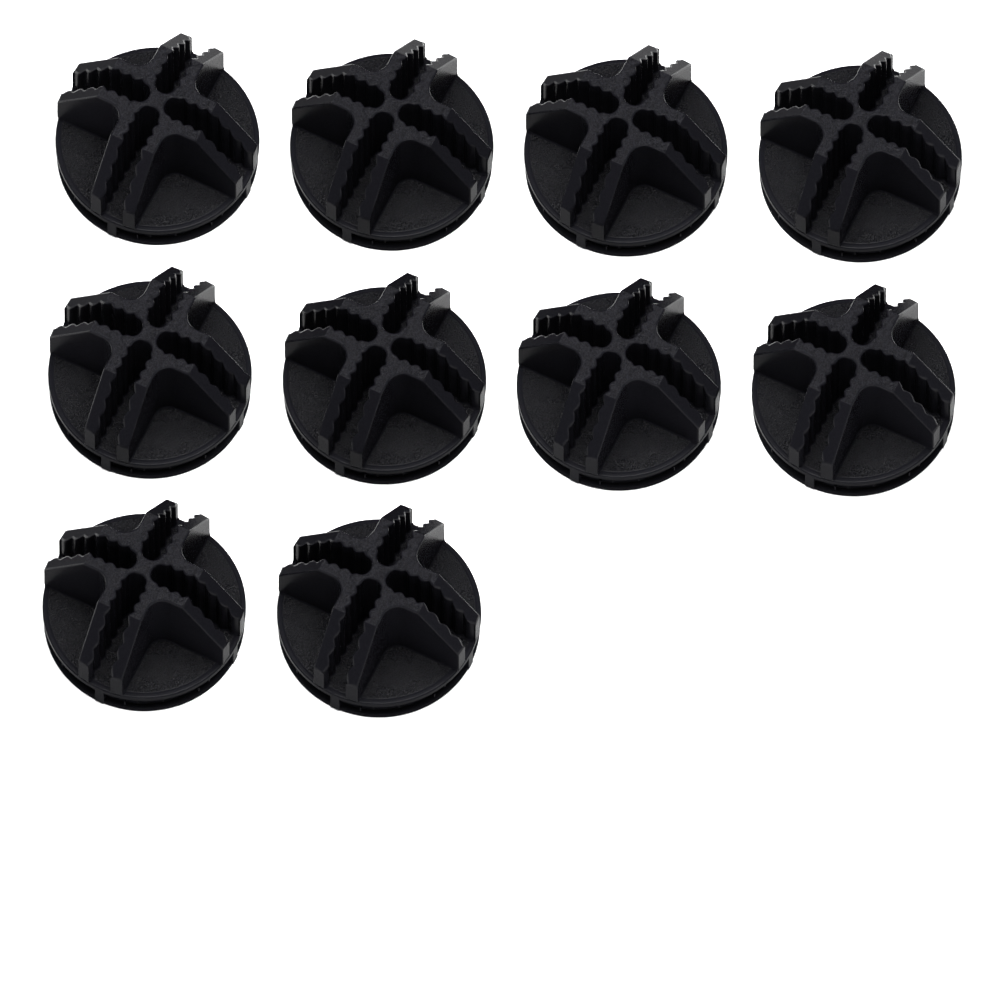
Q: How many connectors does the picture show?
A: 10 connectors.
